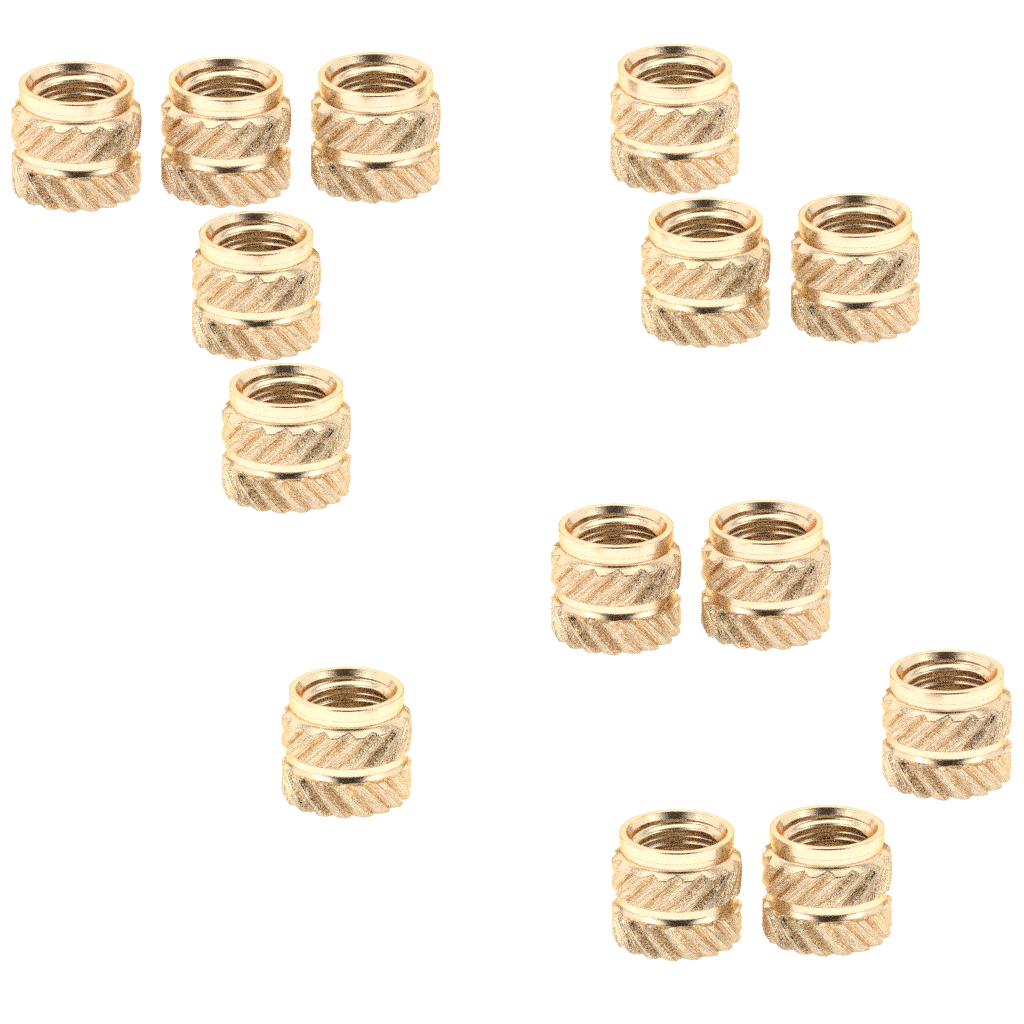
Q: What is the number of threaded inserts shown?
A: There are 14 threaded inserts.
